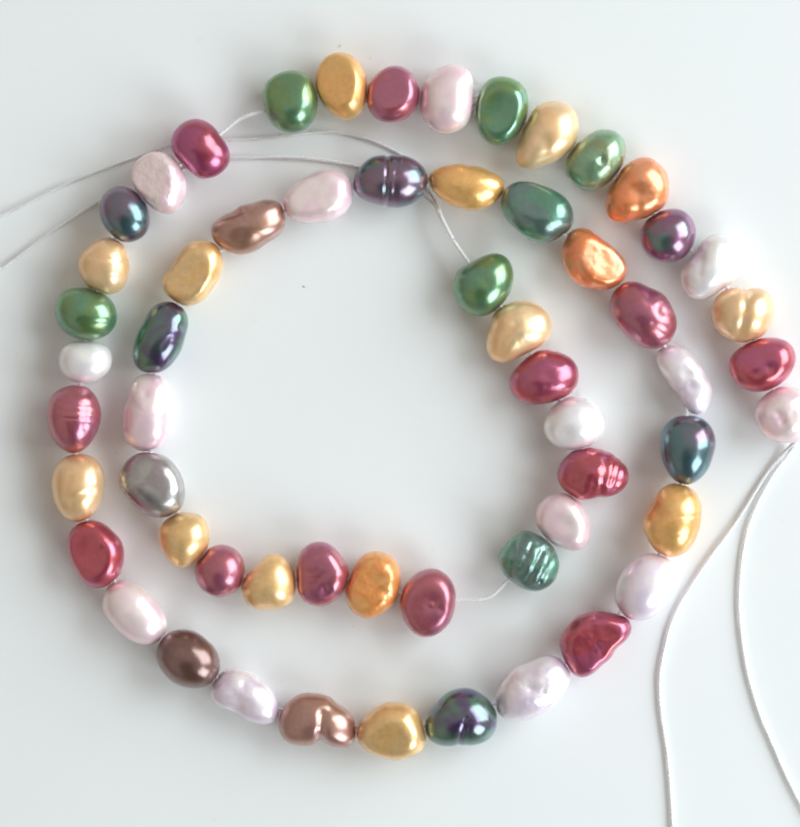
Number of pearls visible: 58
